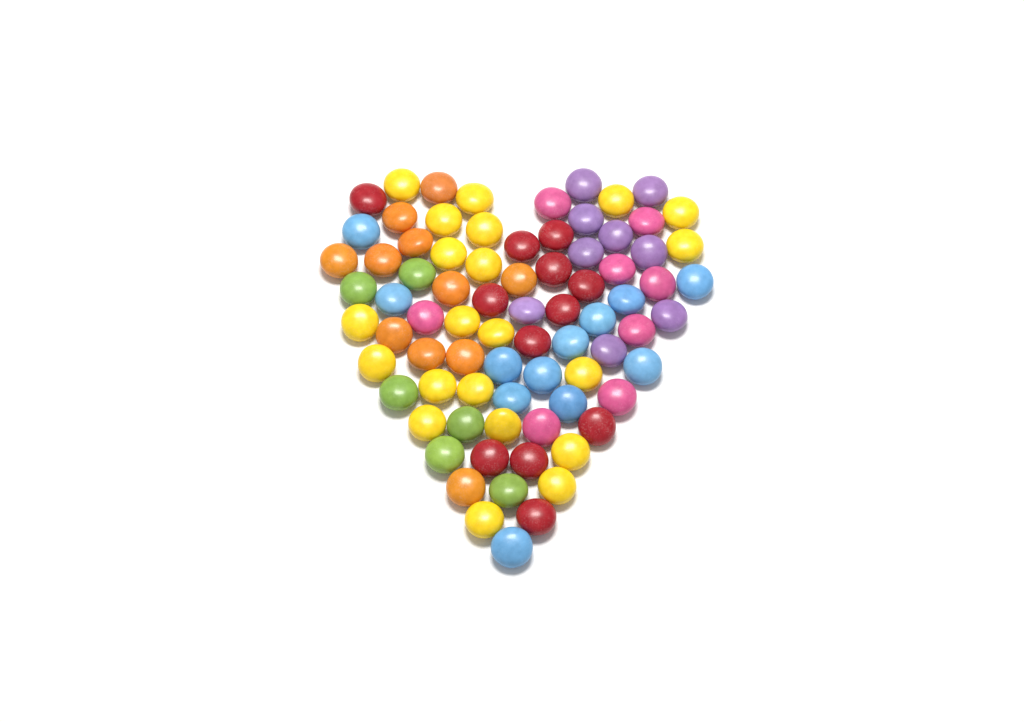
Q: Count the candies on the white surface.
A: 79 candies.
